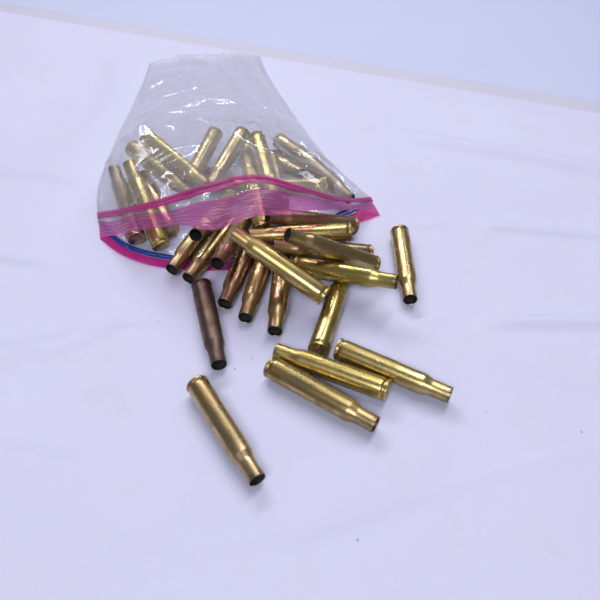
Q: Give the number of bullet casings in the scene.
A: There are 35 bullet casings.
